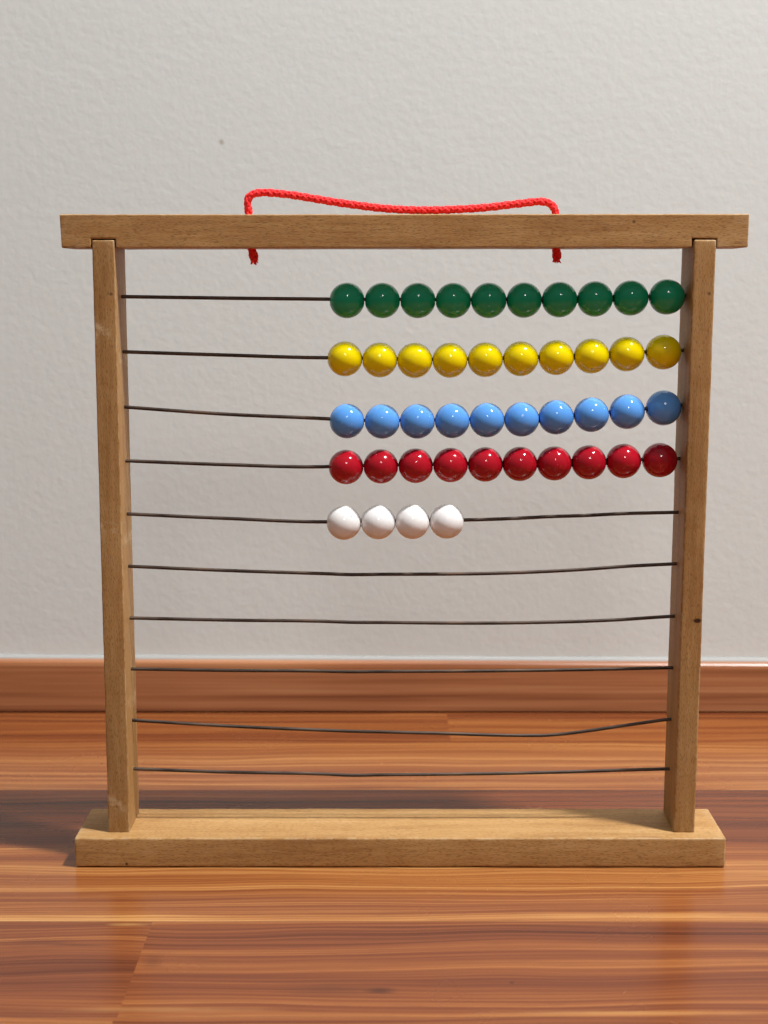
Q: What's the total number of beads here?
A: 44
